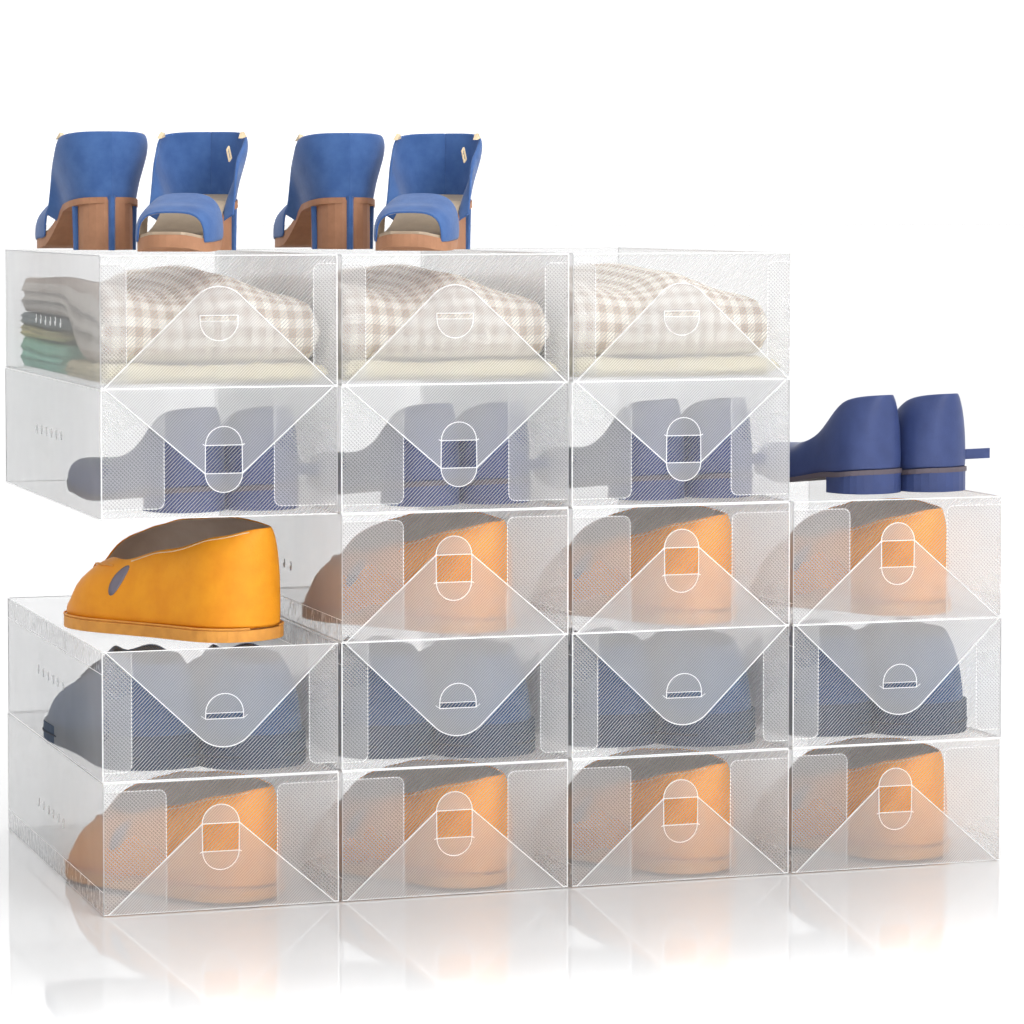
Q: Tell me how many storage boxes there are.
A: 17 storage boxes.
